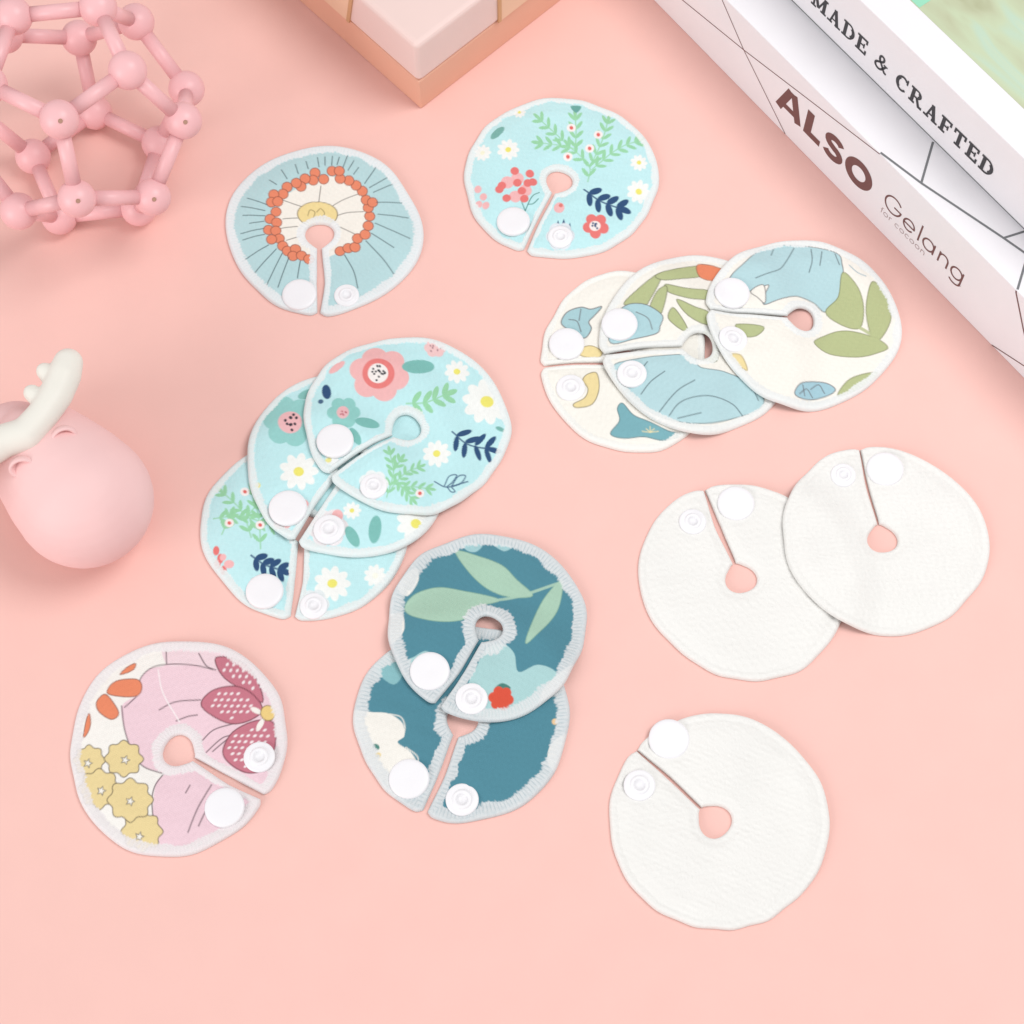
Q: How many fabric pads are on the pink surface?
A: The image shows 14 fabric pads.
